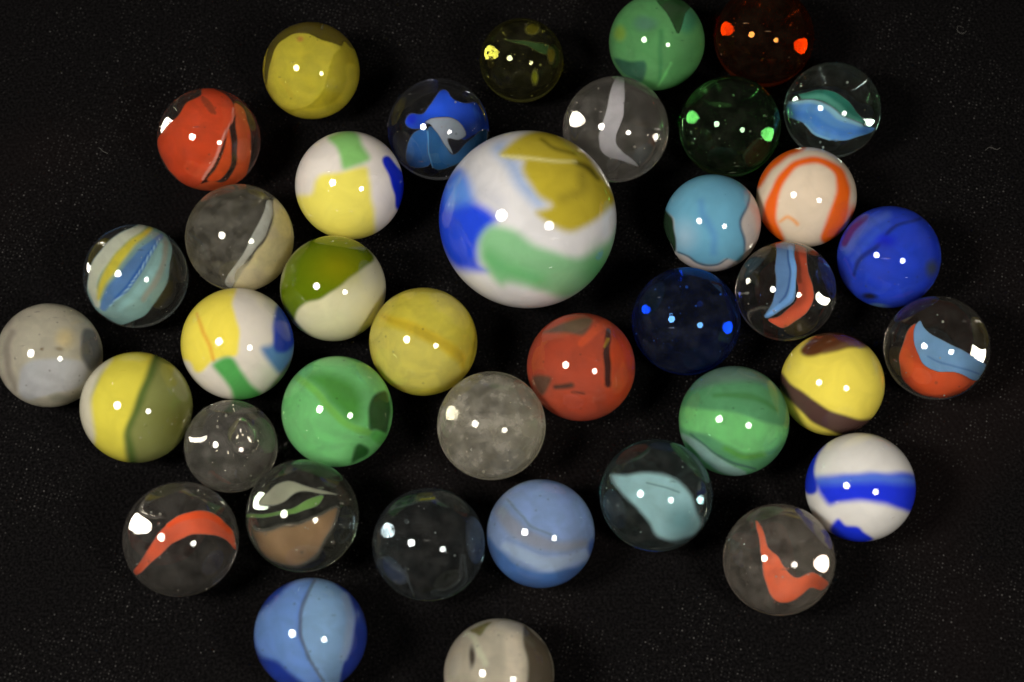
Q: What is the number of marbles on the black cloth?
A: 39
